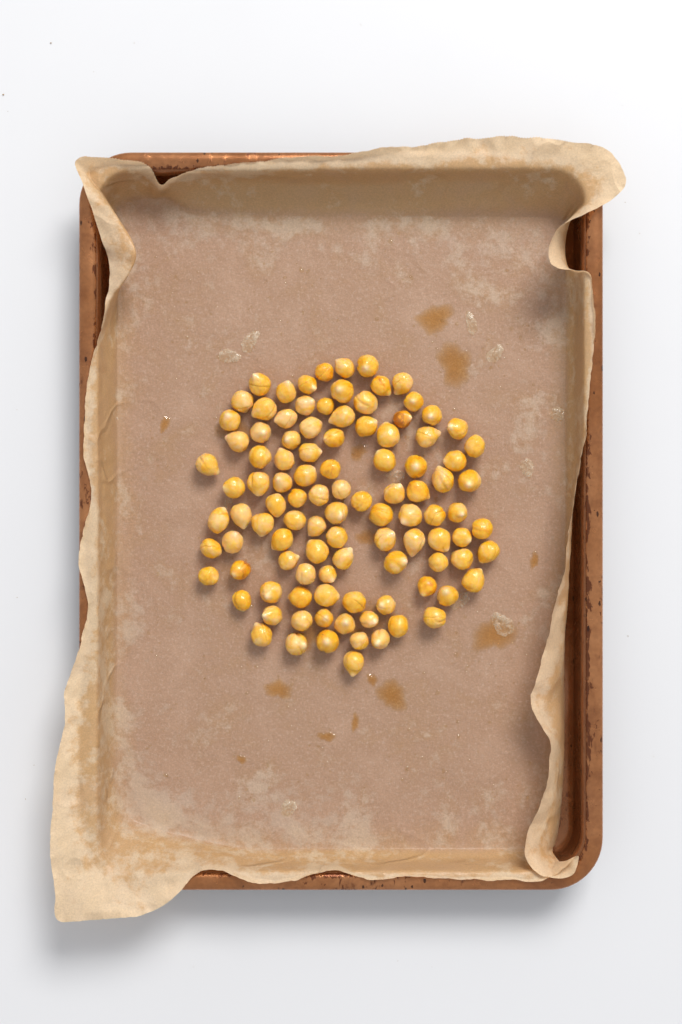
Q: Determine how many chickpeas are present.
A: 103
